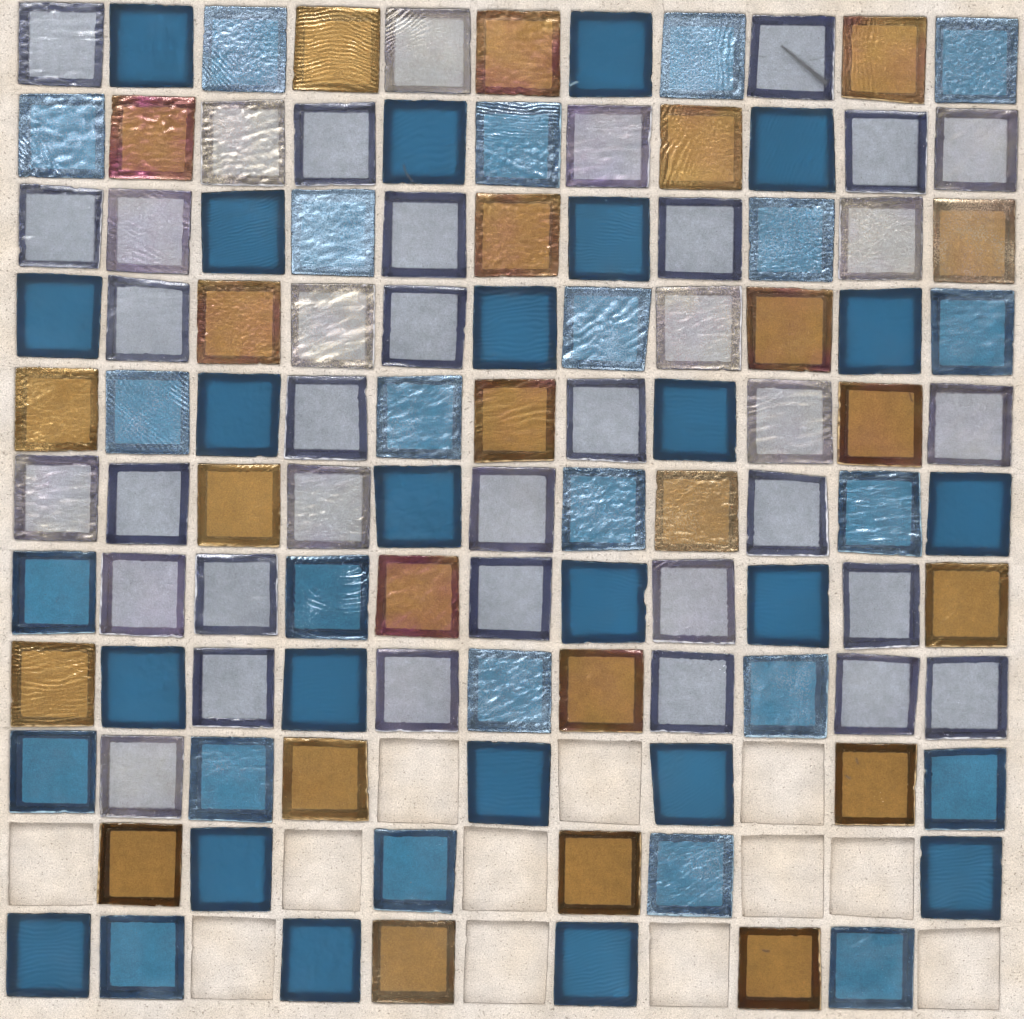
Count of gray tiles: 37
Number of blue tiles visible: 48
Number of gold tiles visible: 24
